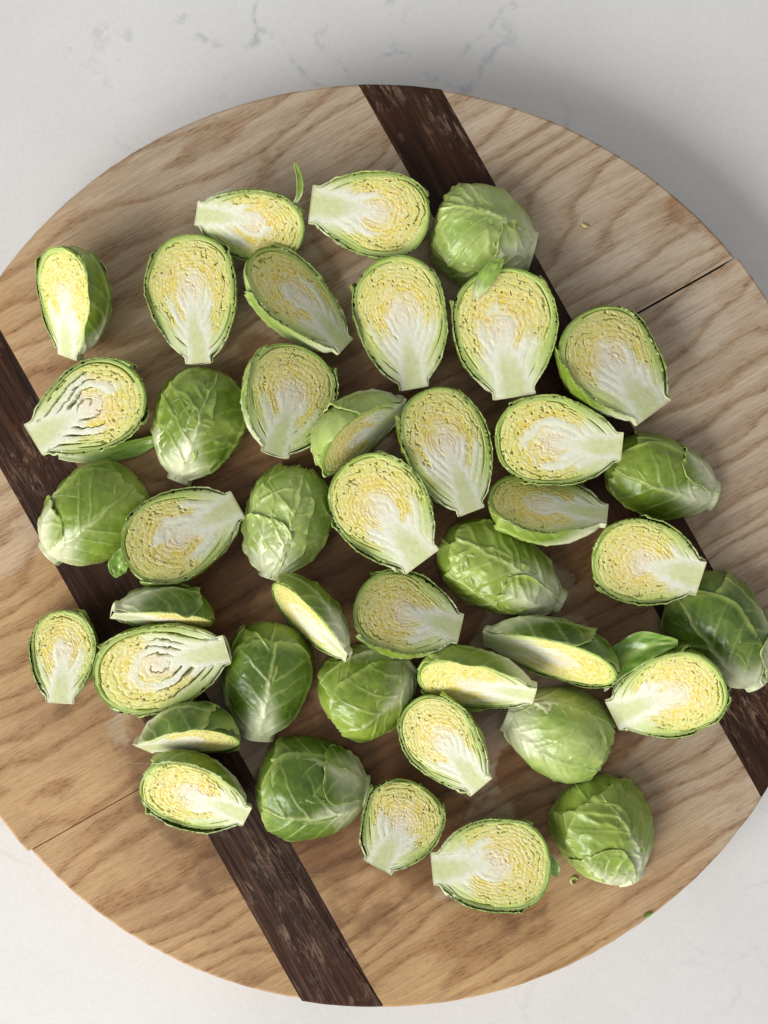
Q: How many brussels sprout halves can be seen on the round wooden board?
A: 42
